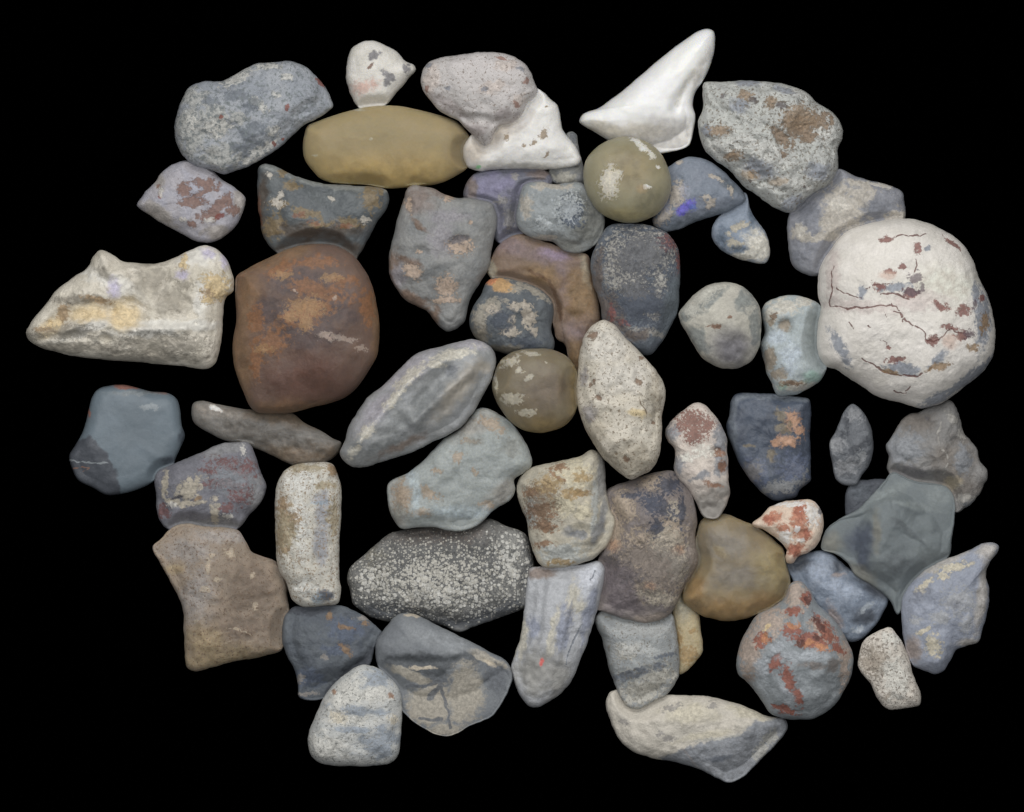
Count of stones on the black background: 56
